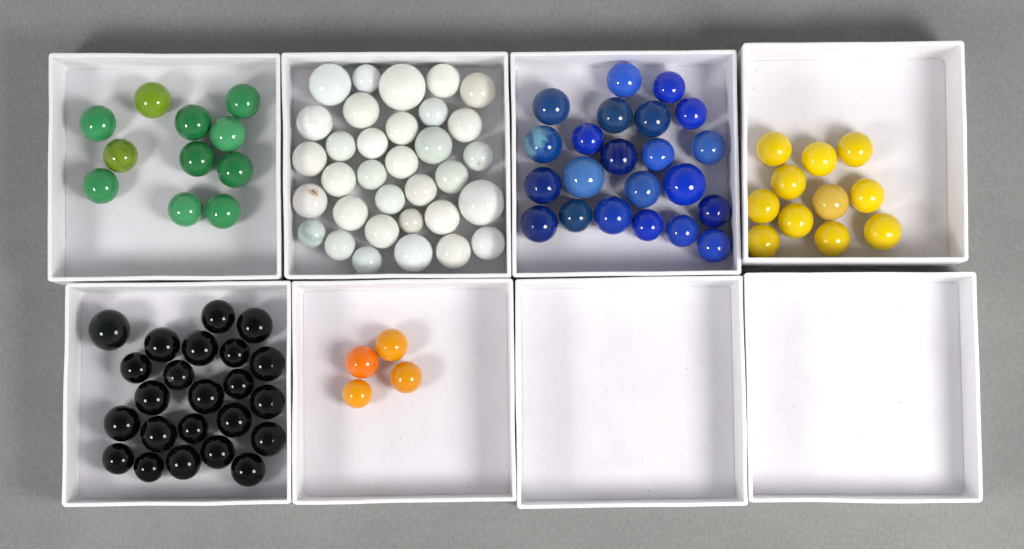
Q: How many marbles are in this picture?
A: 104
